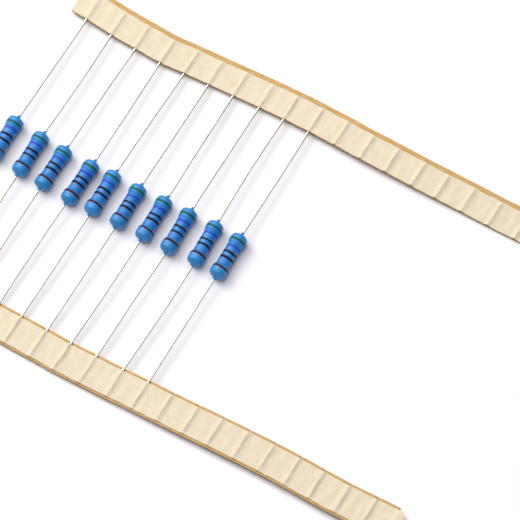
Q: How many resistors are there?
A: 10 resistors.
